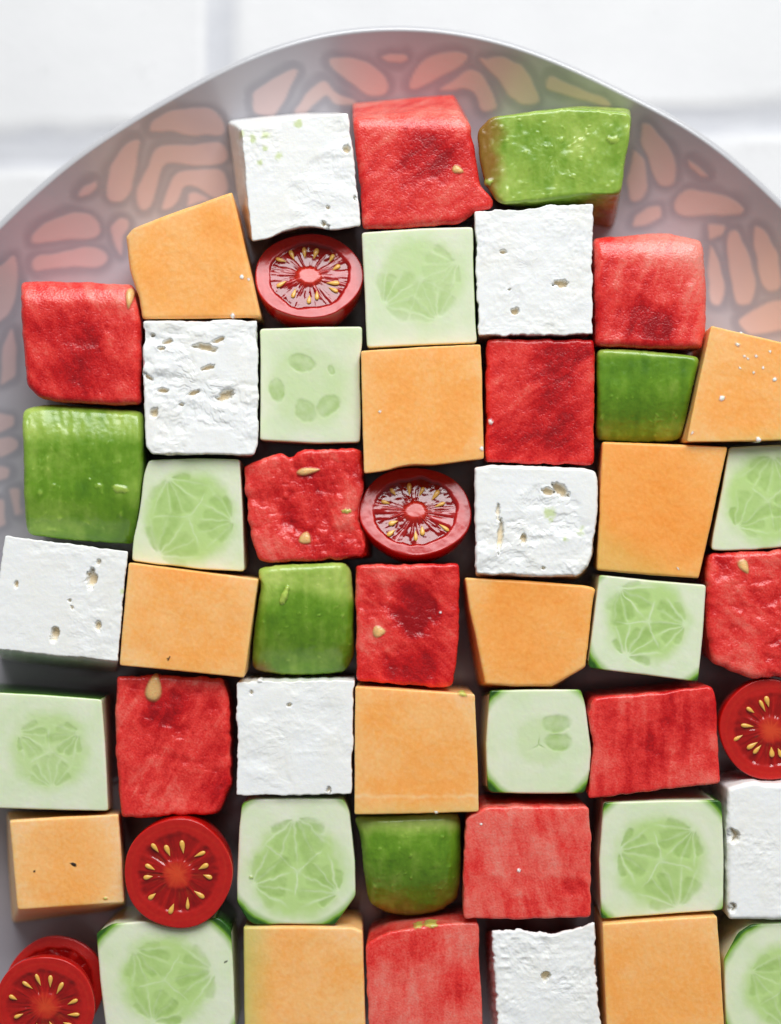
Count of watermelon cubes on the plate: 11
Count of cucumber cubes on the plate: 11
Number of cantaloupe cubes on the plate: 10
